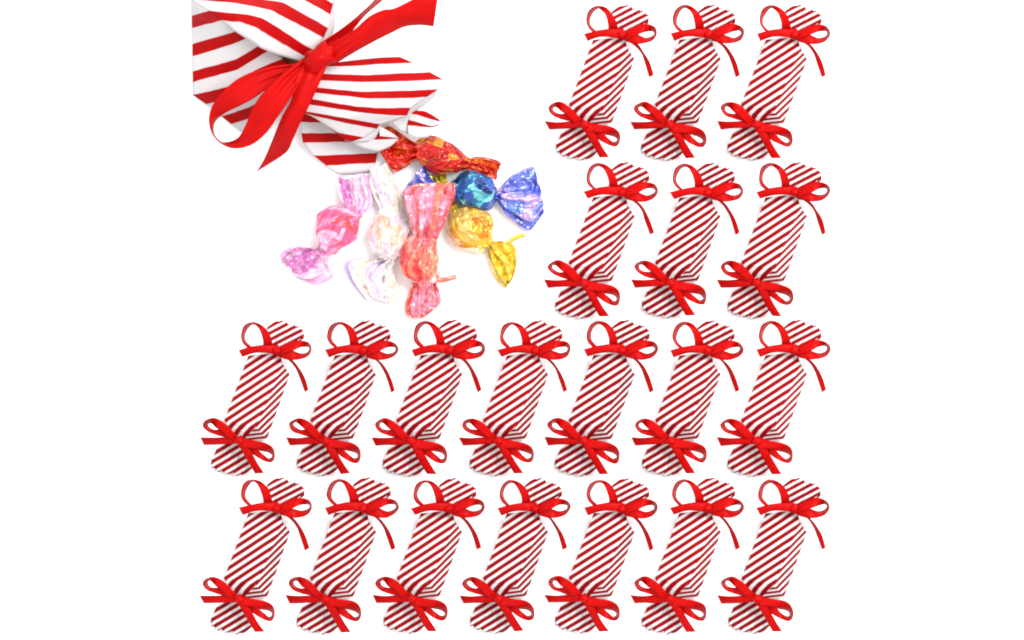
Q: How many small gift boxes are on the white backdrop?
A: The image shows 20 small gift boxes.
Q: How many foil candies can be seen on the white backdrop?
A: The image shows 6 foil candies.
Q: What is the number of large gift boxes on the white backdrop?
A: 1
